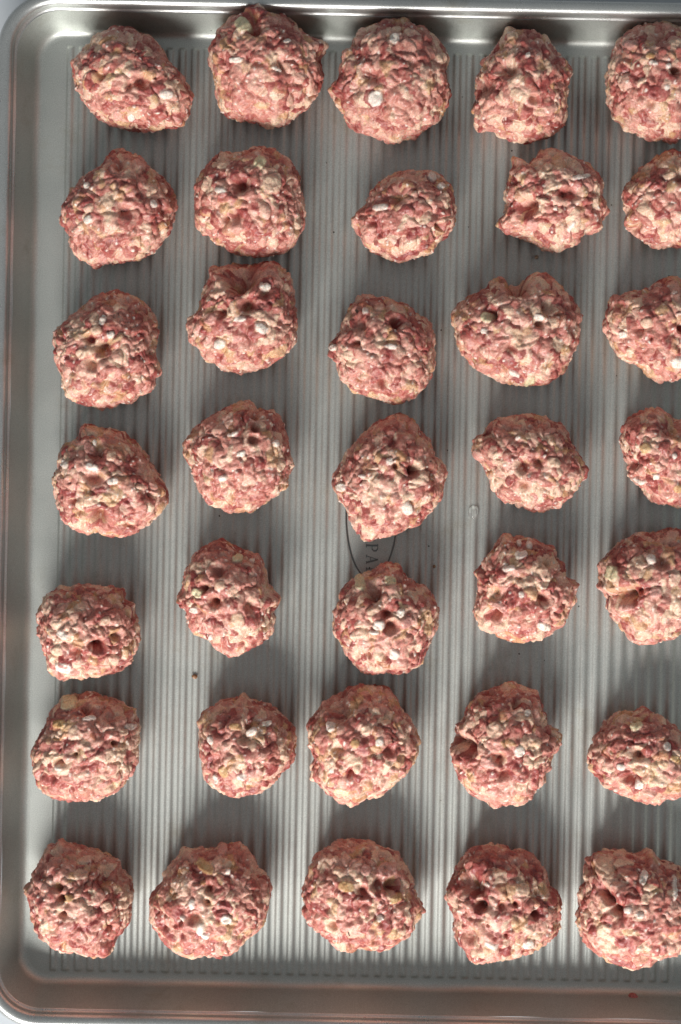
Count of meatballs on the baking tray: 35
